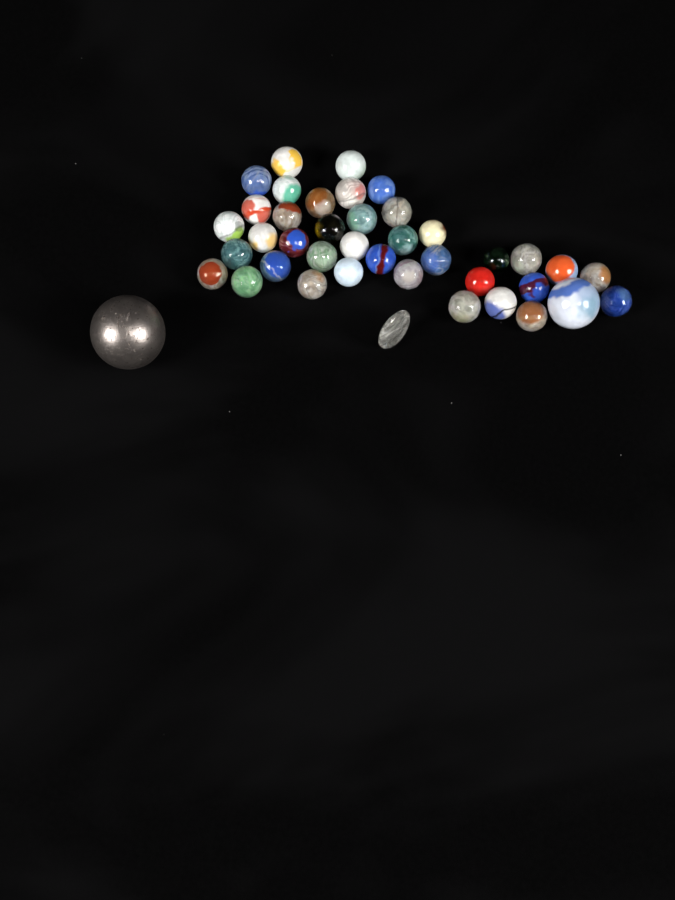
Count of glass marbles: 39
